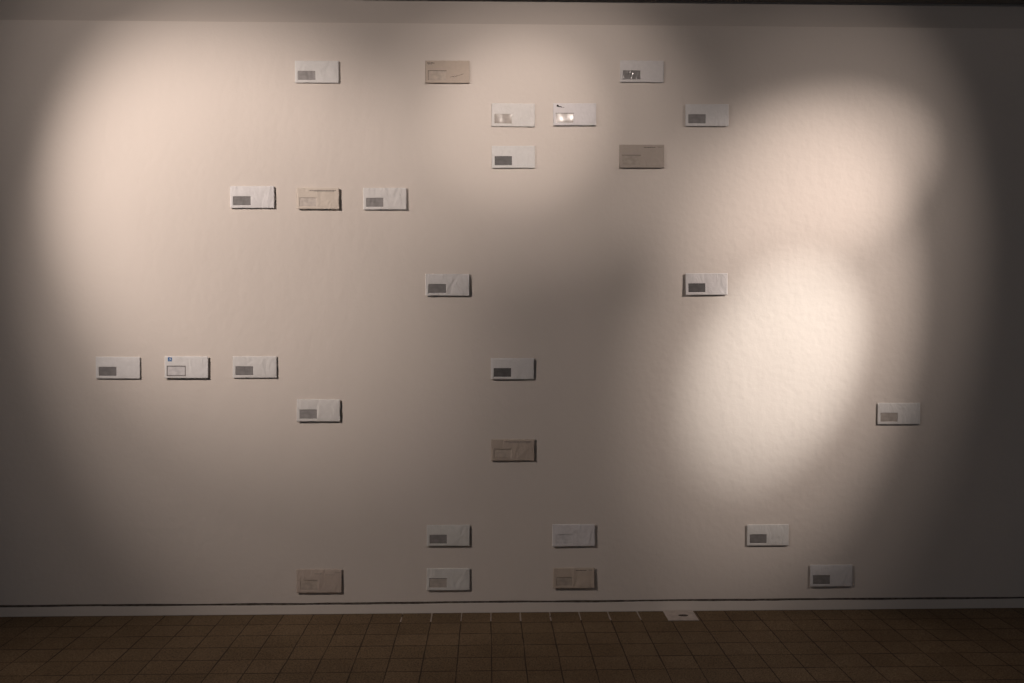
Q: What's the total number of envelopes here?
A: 27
